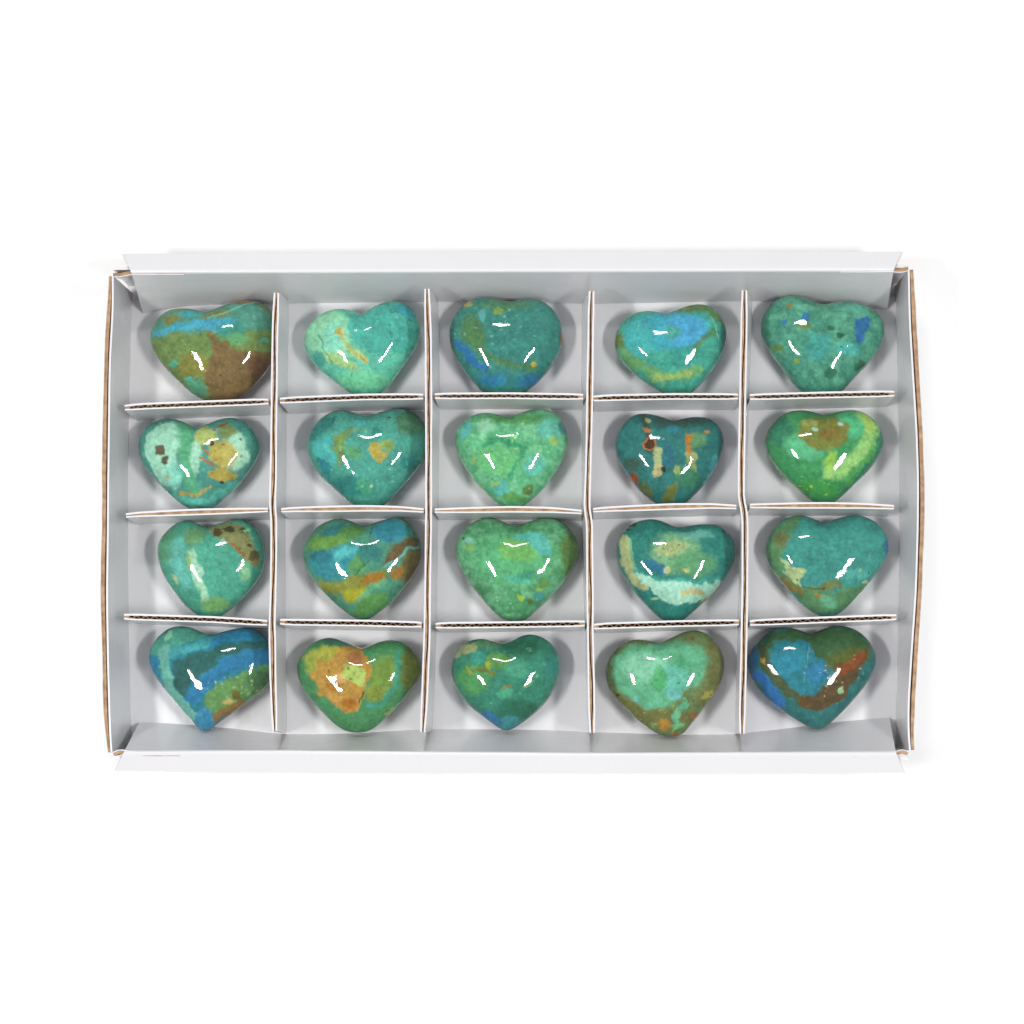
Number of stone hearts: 20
